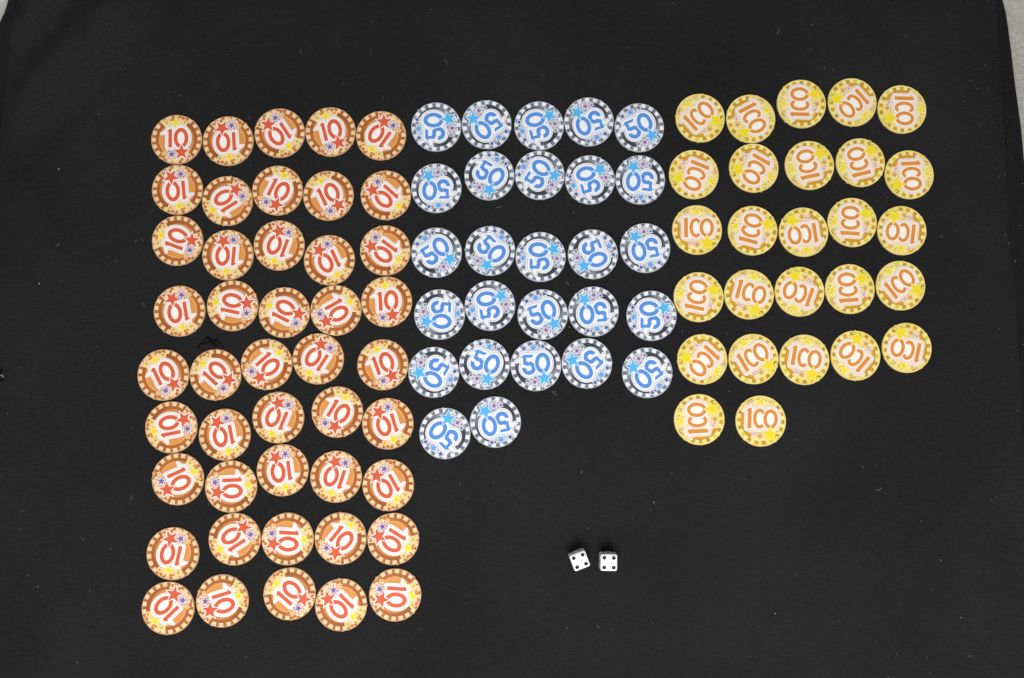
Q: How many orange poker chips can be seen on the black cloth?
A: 45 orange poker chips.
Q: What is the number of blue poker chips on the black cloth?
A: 27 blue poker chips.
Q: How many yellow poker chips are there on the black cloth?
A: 27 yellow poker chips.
